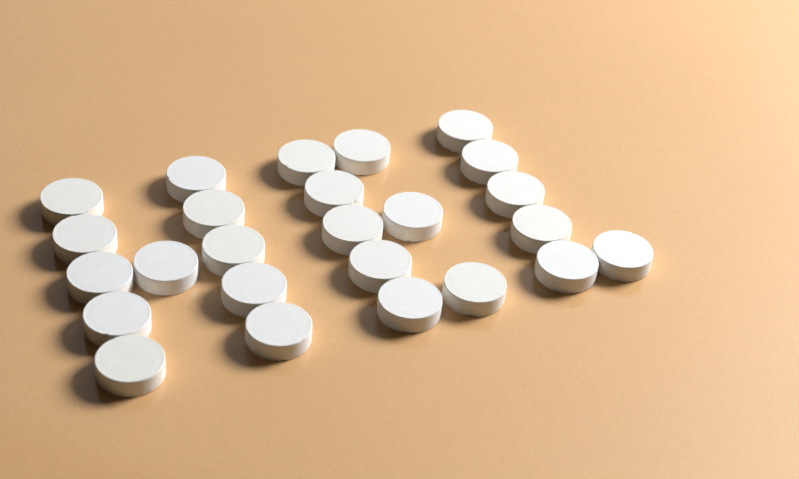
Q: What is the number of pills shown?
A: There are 25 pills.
